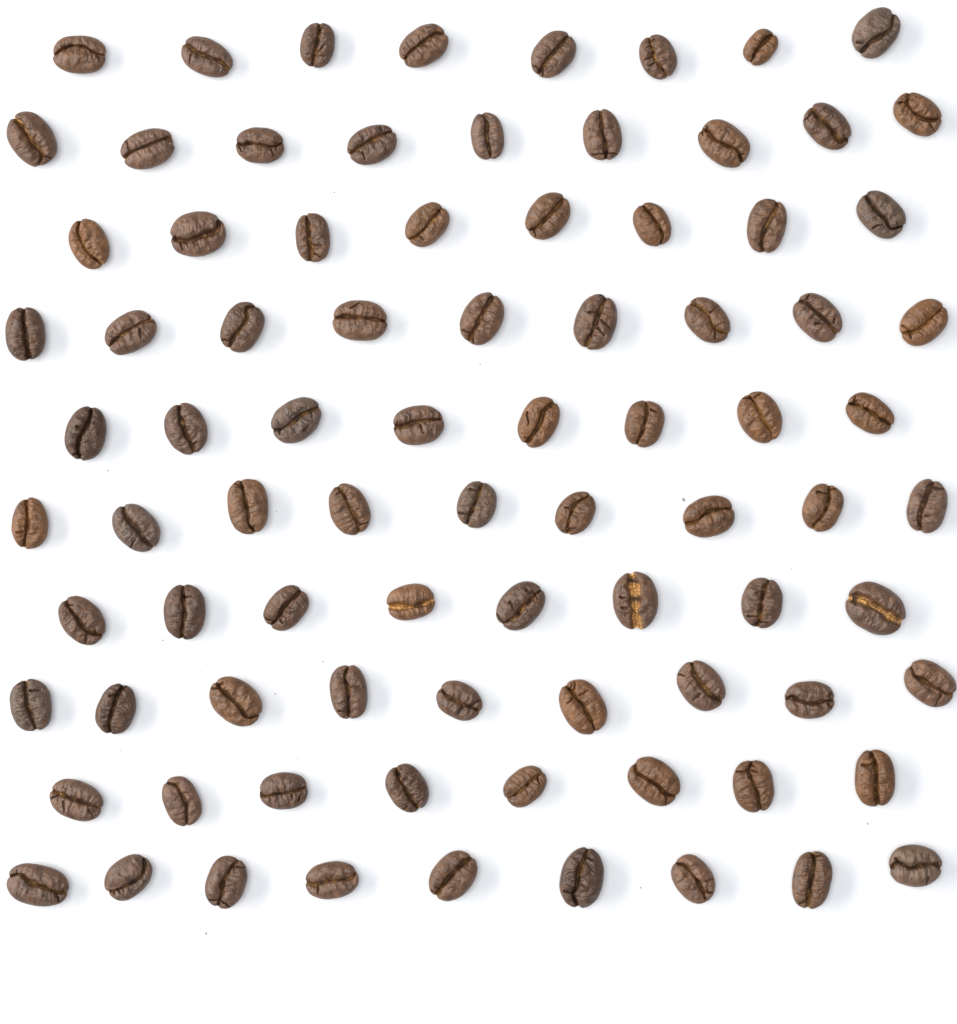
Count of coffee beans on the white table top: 85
